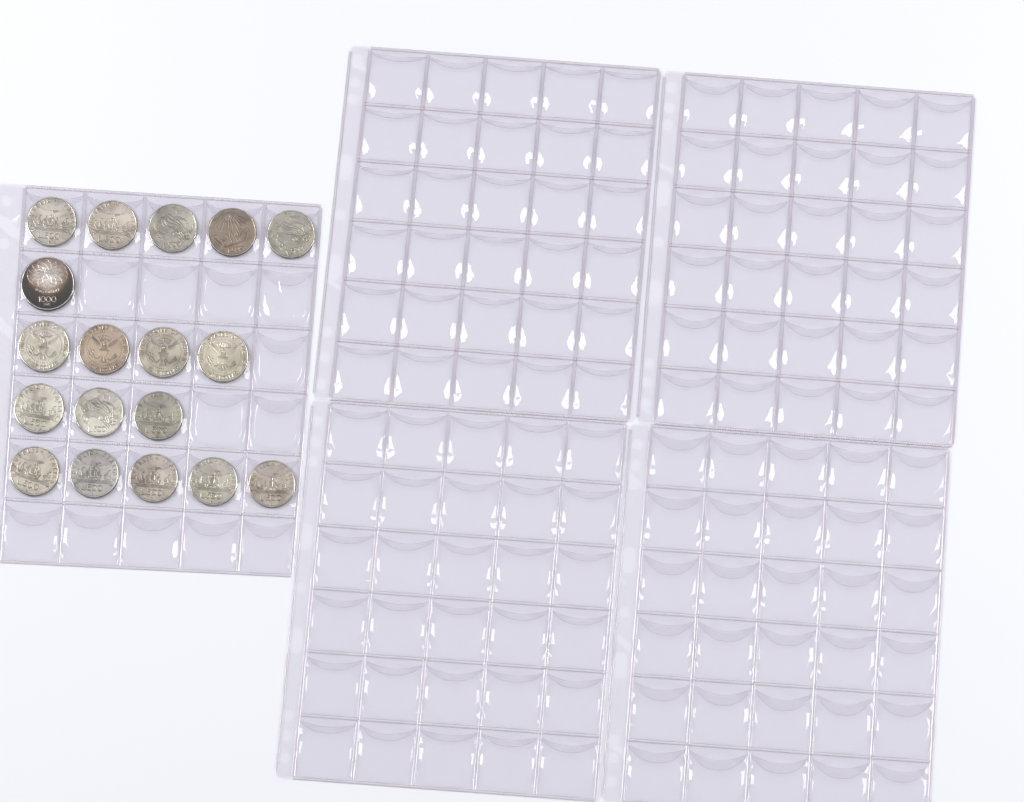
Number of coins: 18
